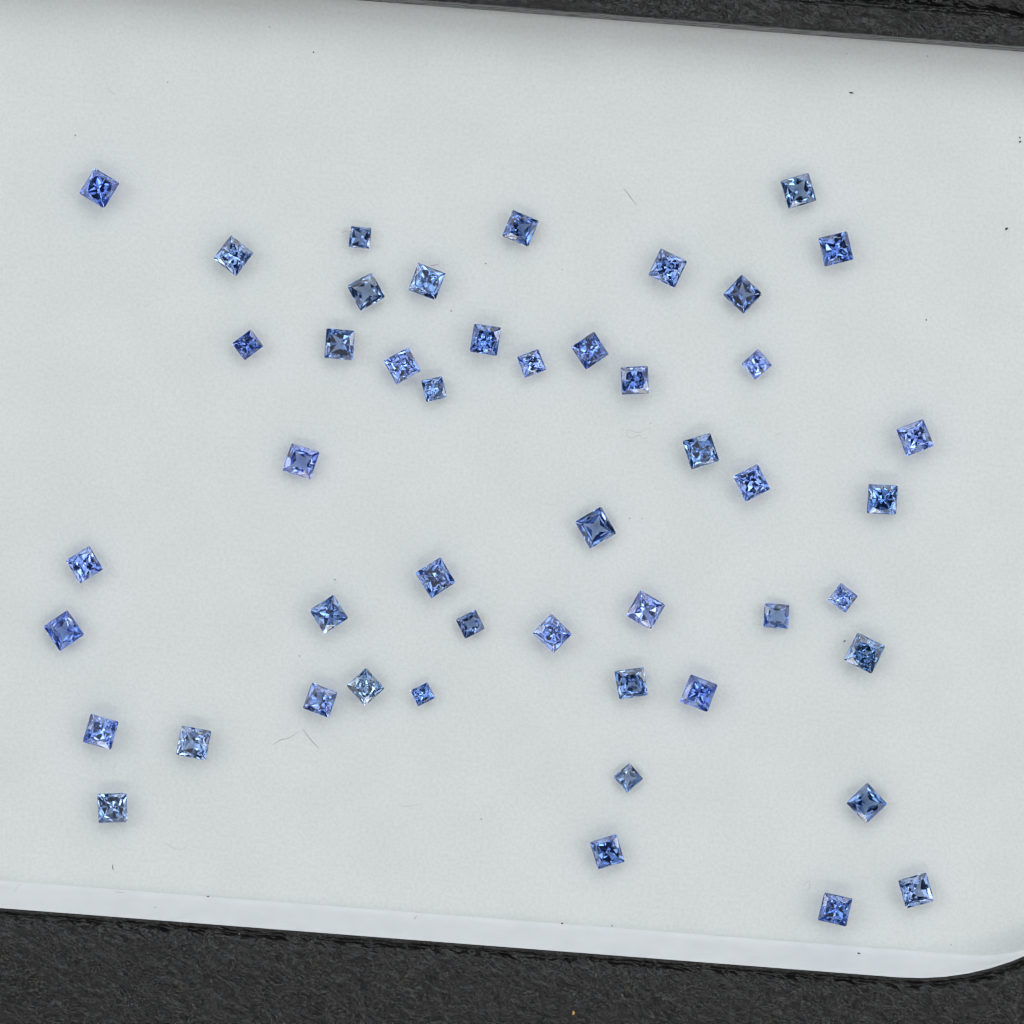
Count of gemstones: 48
